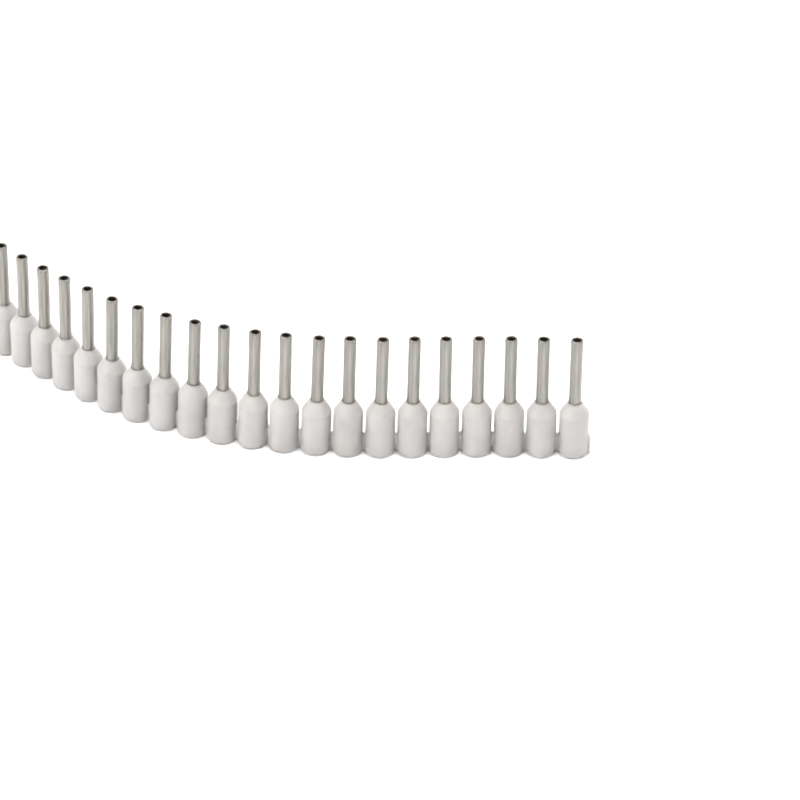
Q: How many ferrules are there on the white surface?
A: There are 21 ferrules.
